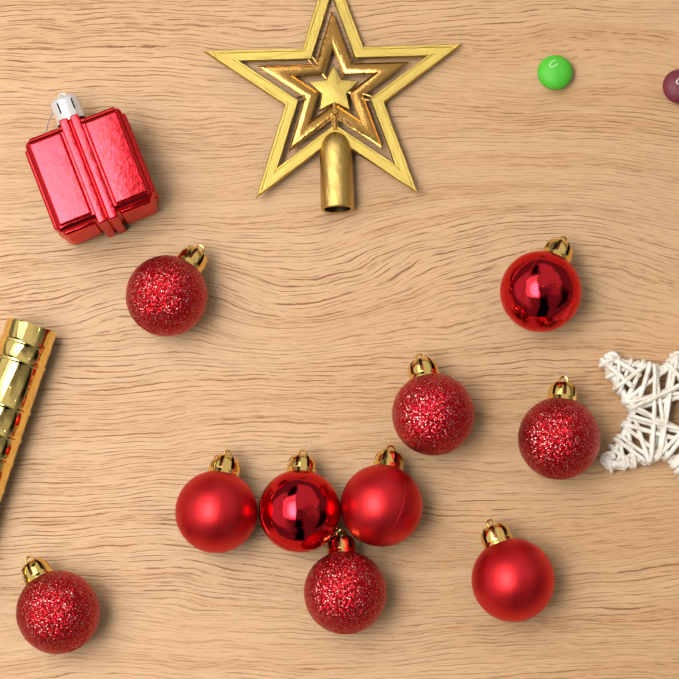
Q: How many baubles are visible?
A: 10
